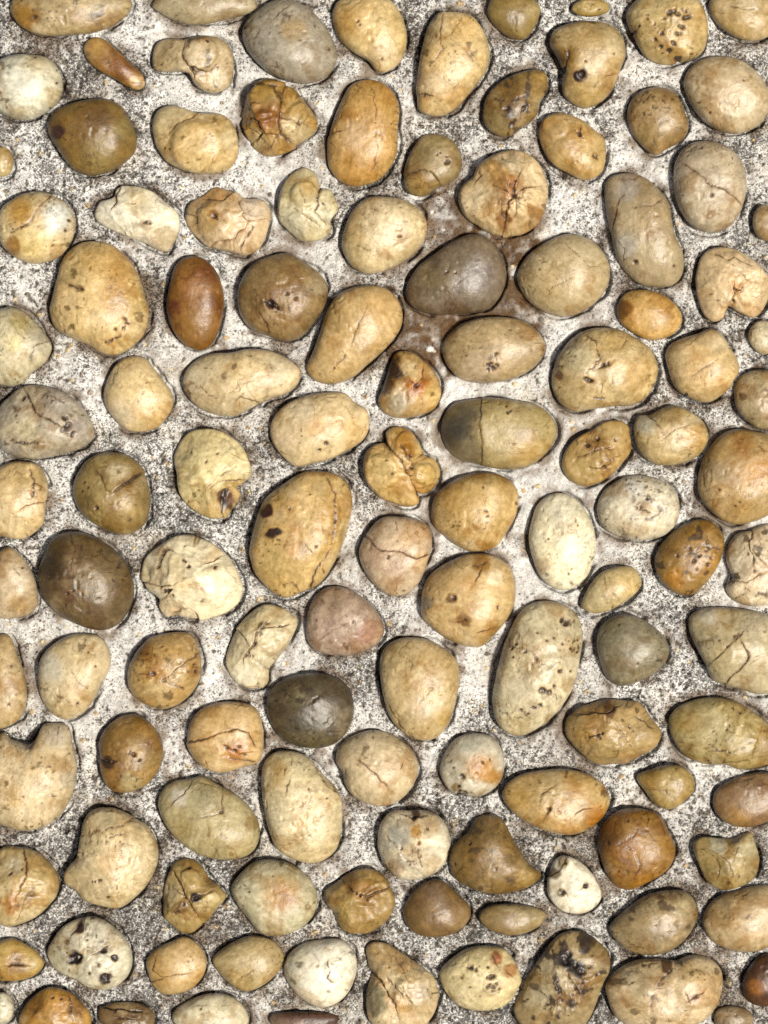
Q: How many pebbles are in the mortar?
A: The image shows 123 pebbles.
